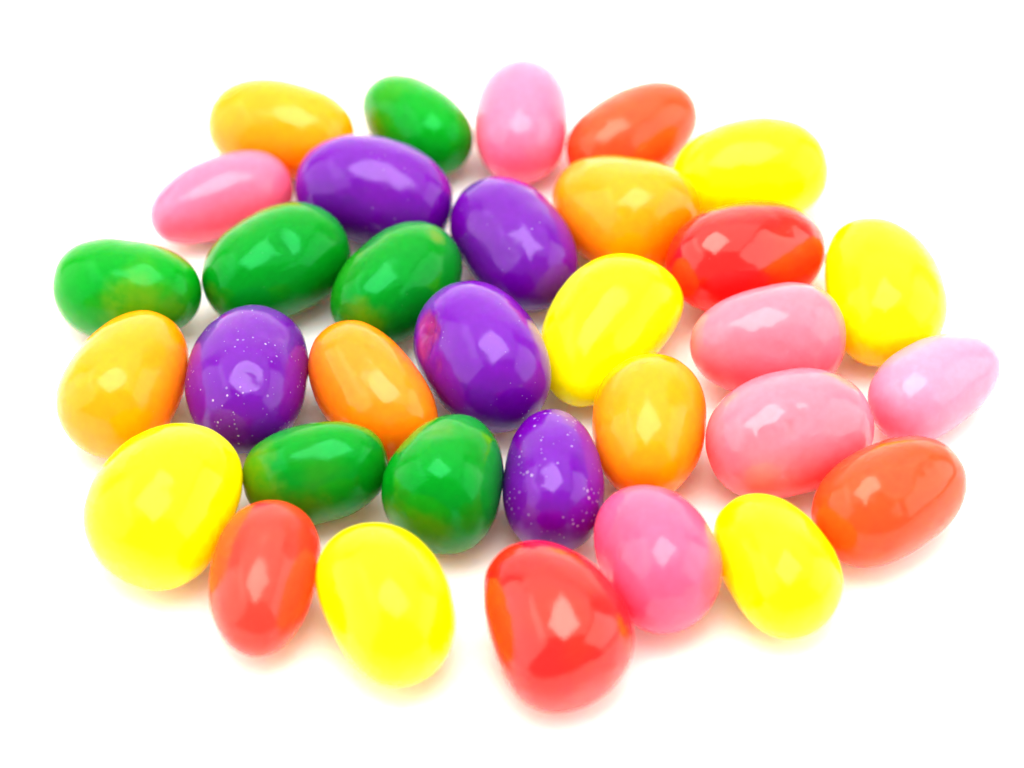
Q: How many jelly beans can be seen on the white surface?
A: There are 33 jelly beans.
